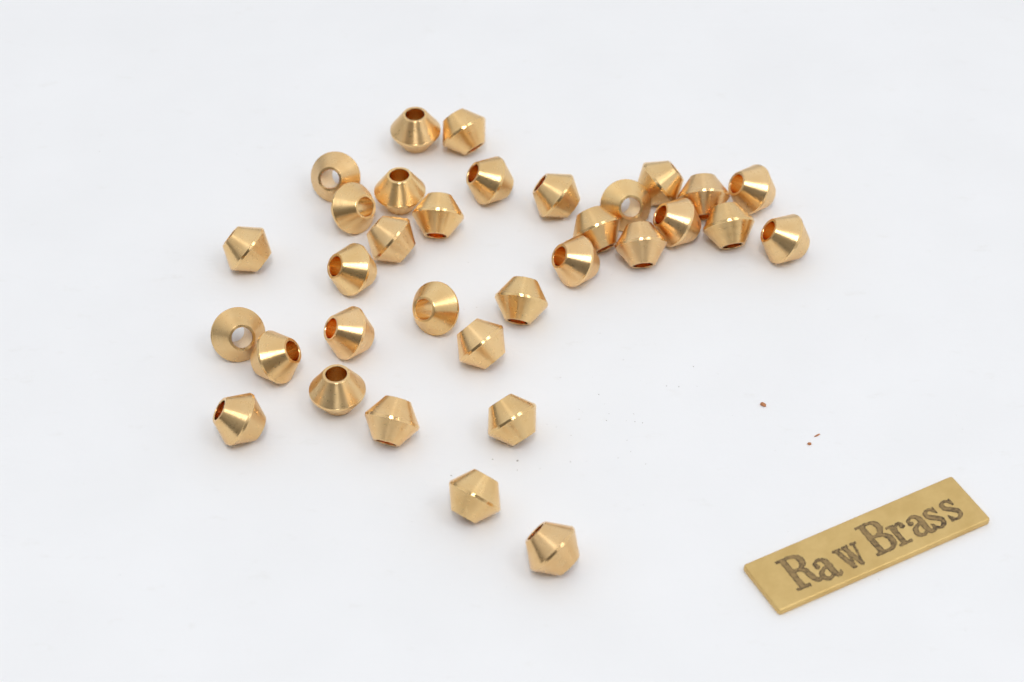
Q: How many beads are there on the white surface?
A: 33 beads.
